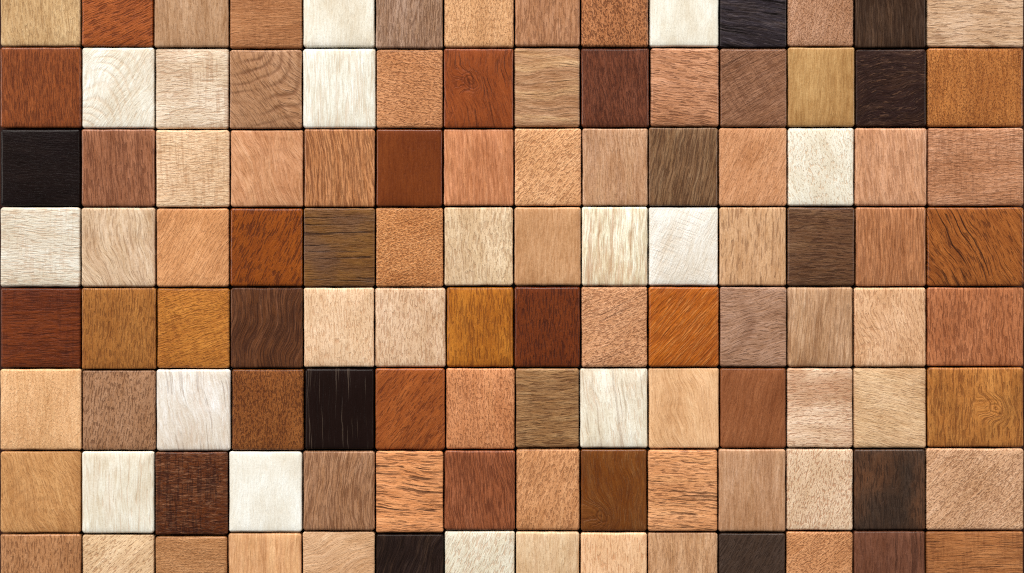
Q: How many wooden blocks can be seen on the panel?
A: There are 112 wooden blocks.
